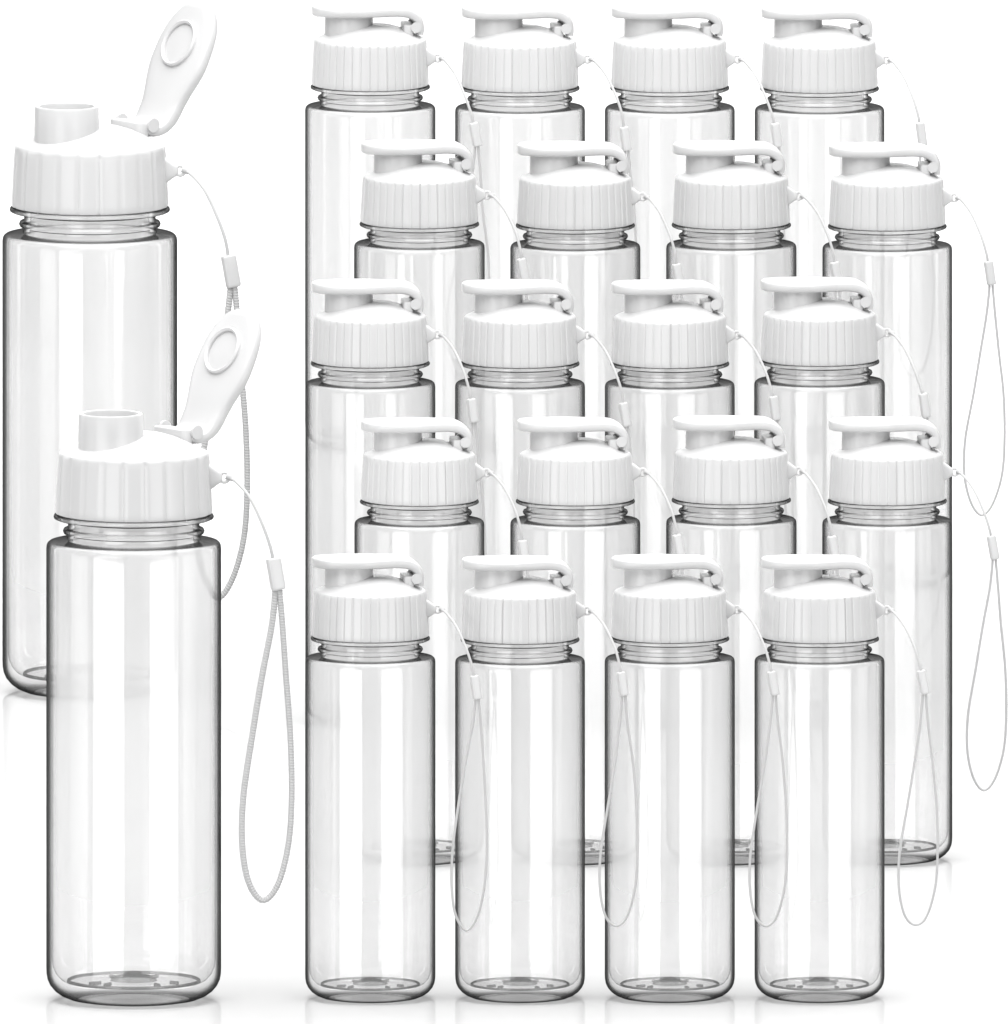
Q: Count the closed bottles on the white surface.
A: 20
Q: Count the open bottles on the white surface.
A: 2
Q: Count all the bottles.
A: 22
